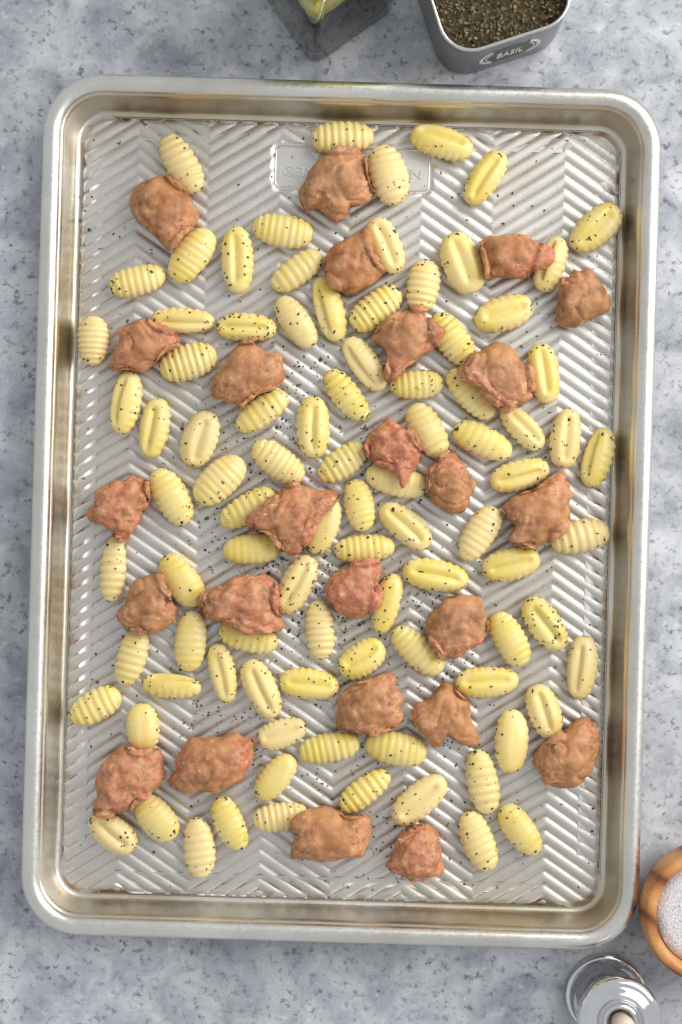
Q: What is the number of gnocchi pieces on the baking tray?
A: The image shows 91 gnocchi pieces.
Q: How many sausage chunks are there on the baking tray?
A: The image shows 25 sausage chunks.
